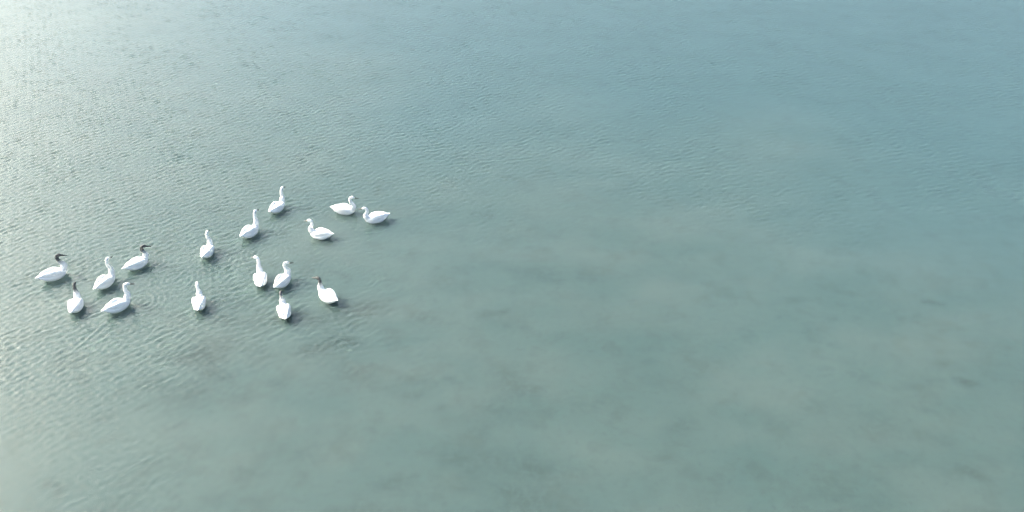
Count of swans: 16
